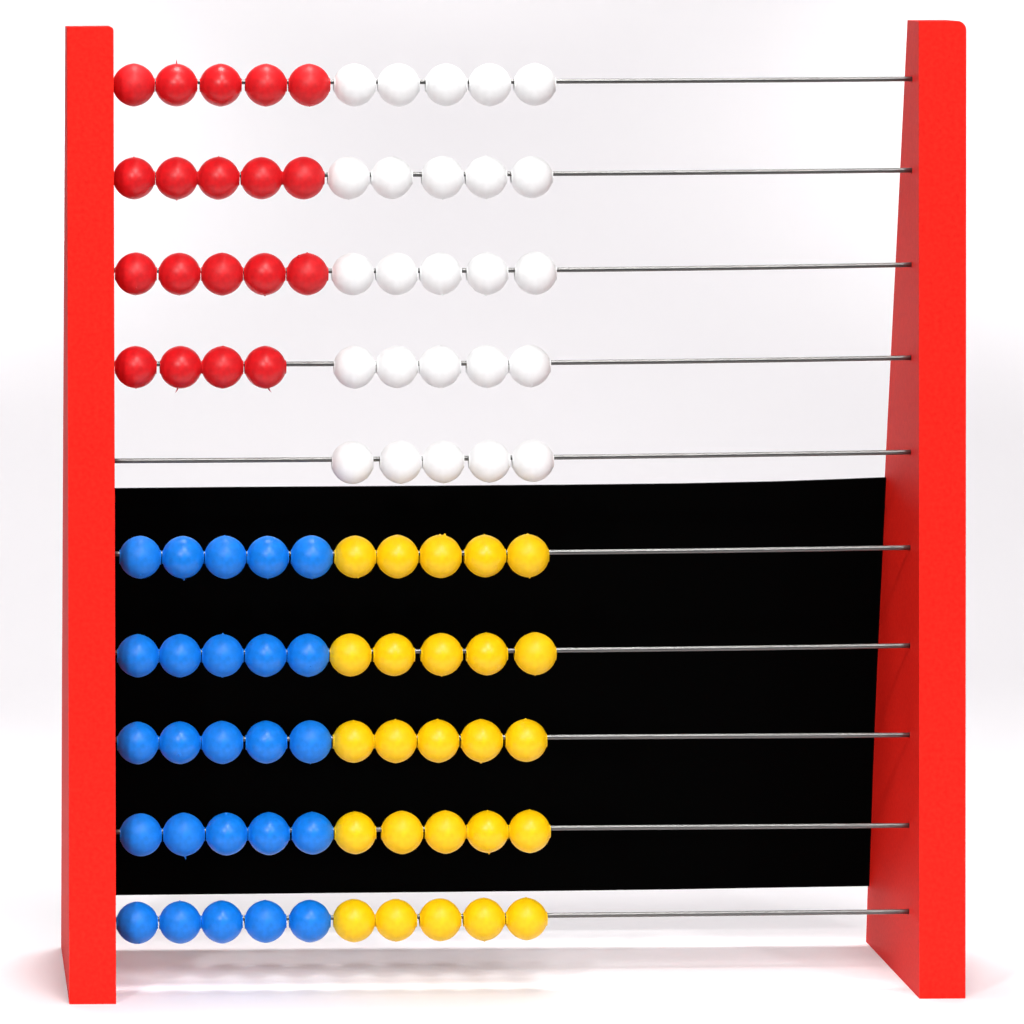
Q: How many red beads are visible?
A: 19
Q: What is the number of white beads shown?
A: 25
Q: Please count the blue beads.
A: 25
